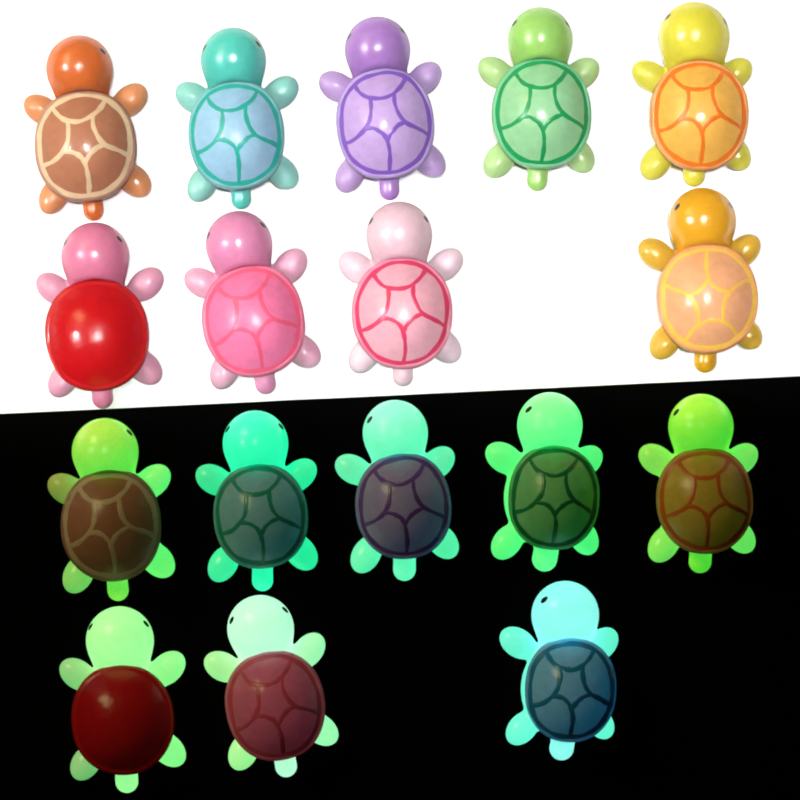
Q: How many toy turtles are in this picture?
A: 17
